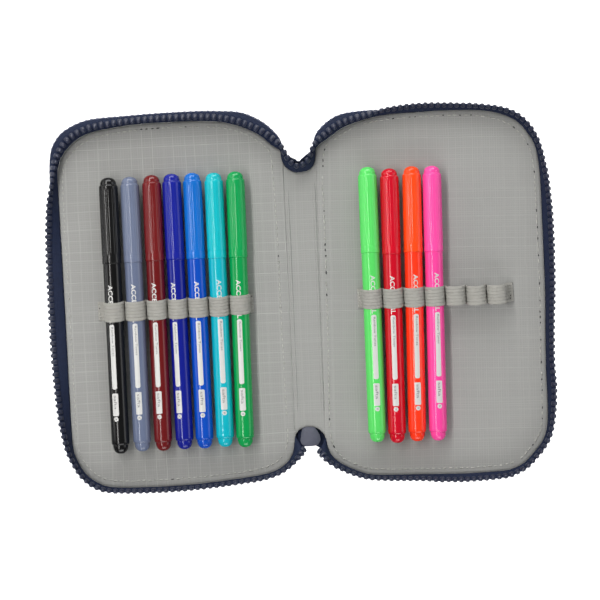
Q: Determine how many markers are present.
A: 11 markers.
